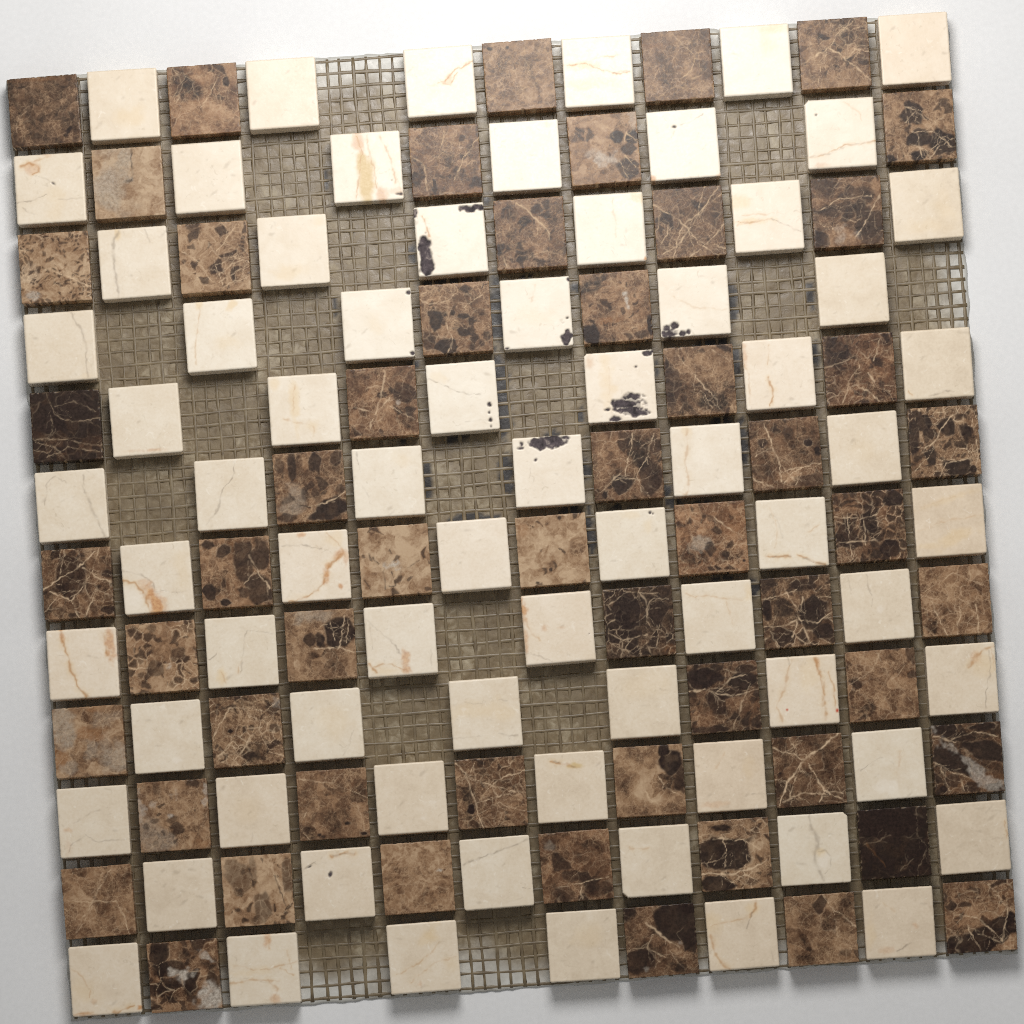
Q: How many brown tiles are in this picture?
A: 55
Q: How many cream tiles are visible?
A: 72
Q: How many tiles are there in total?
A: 127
